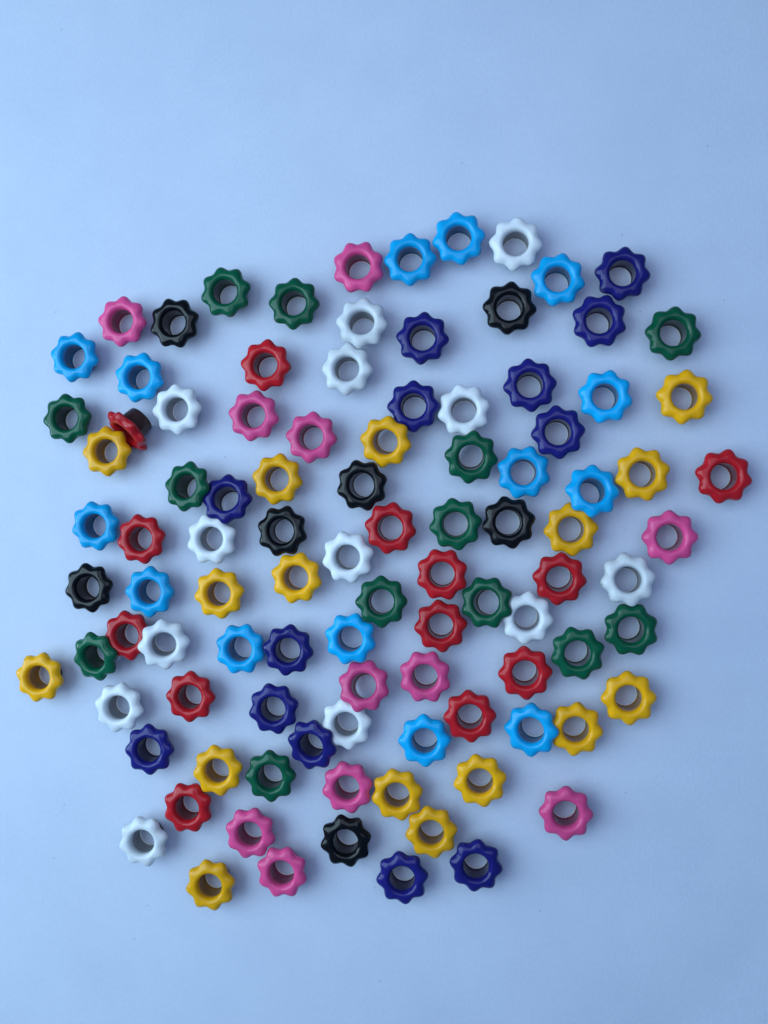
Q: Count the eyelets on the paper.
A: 100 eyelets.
